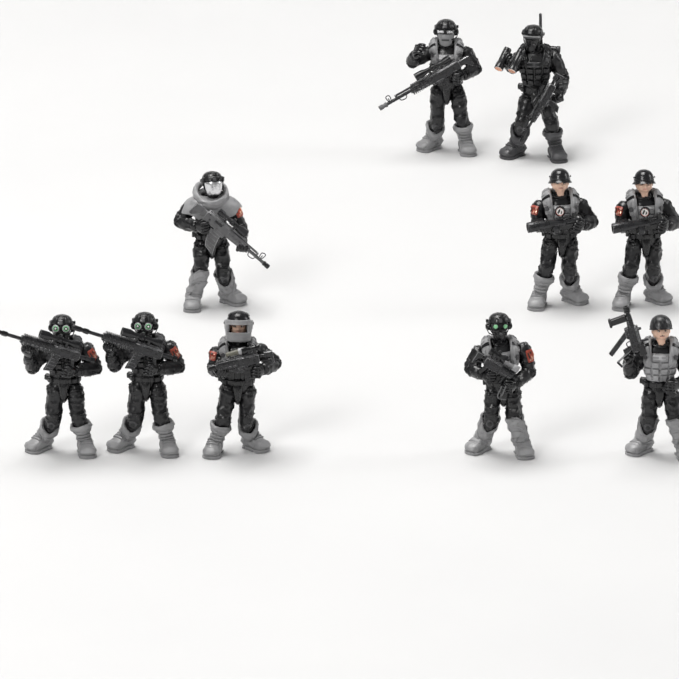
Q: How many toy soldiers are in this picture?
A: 10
